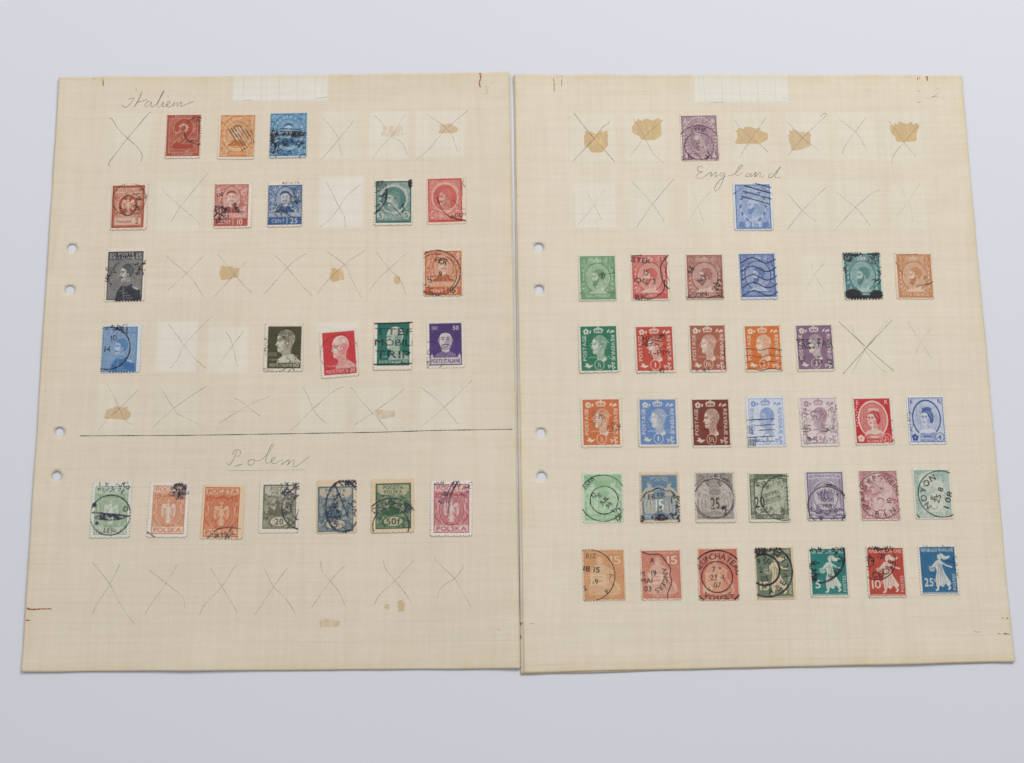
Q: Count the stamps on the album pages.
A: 56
